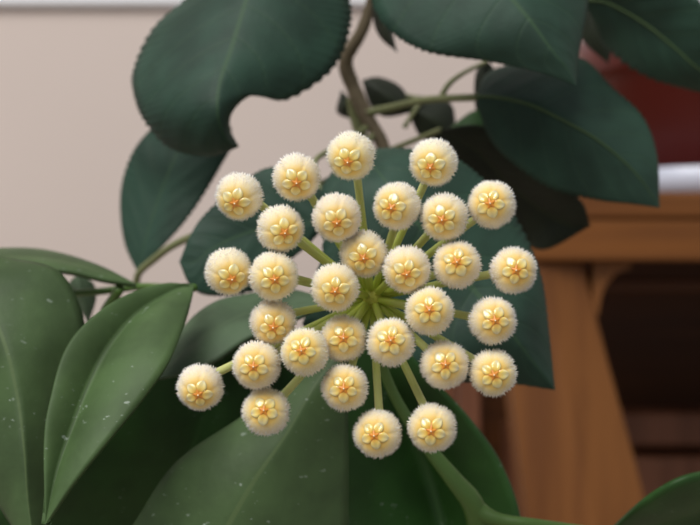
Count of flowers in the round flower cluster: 30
